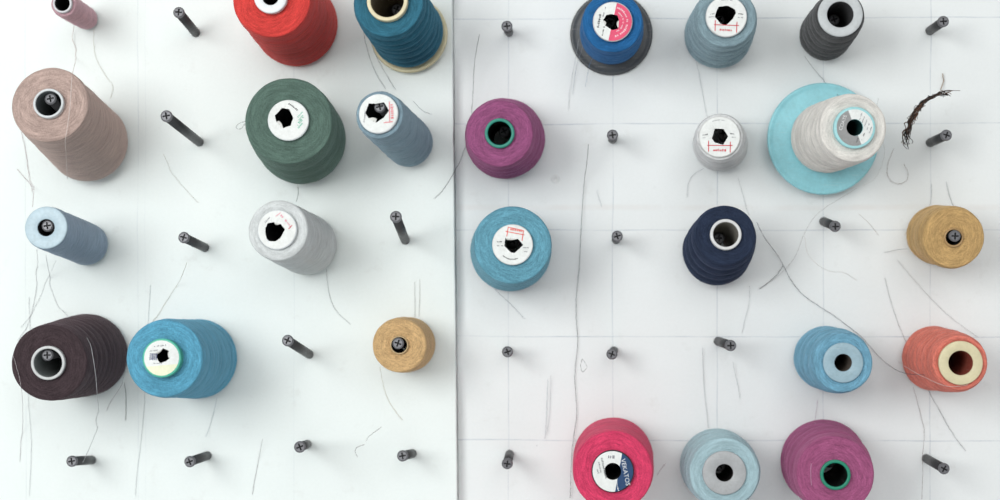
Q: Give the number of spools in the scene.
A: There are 25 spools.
